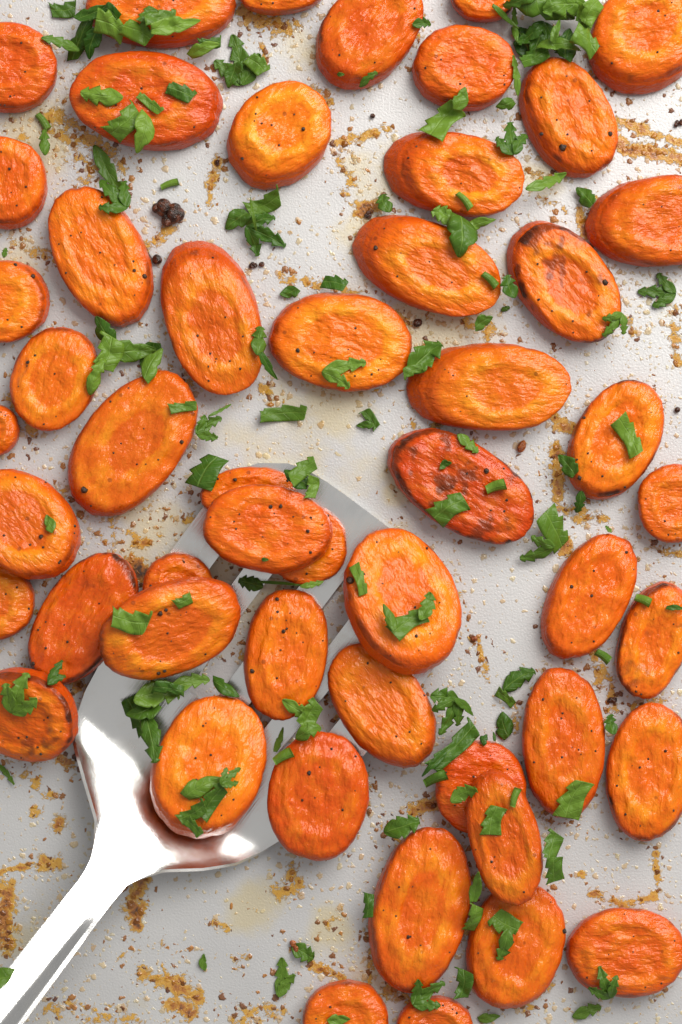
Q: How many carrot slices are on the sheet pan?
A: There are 51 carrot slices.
